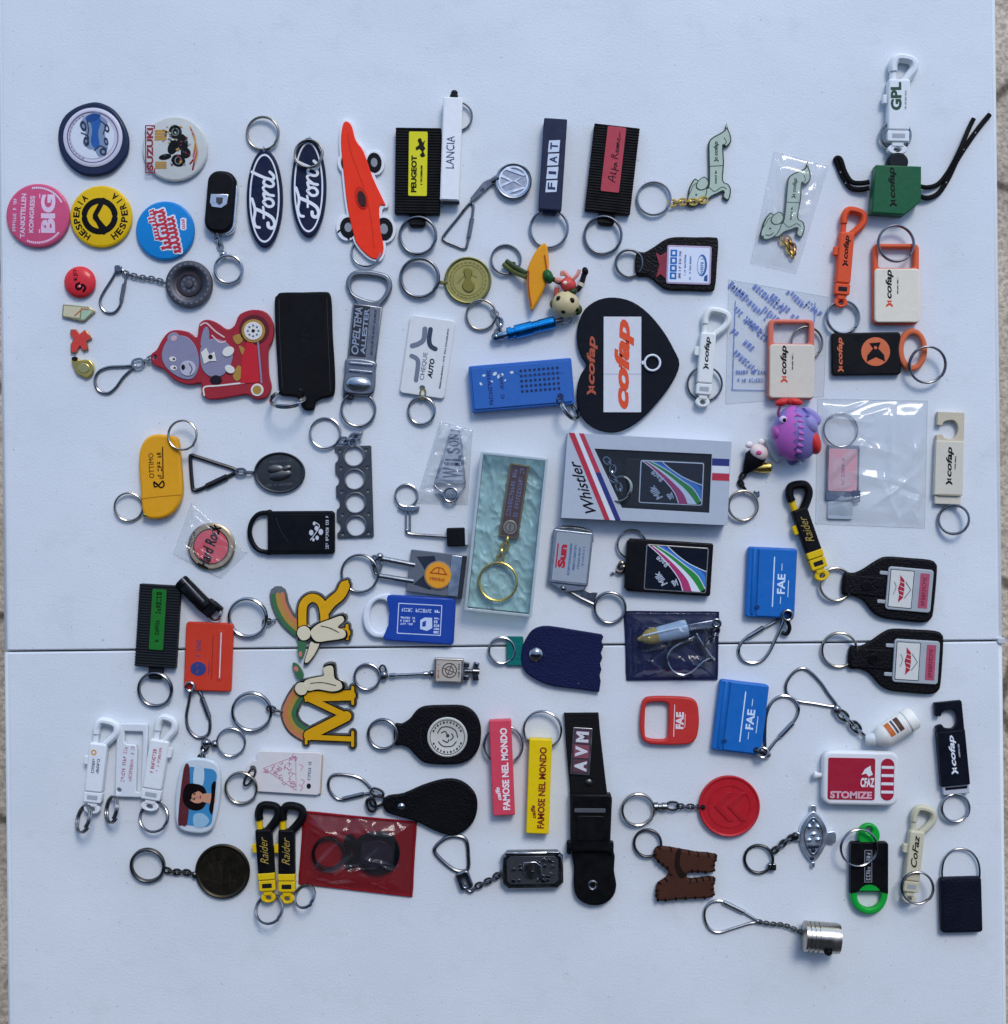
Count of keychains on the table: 83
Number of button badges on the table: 6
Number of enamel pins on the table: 4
